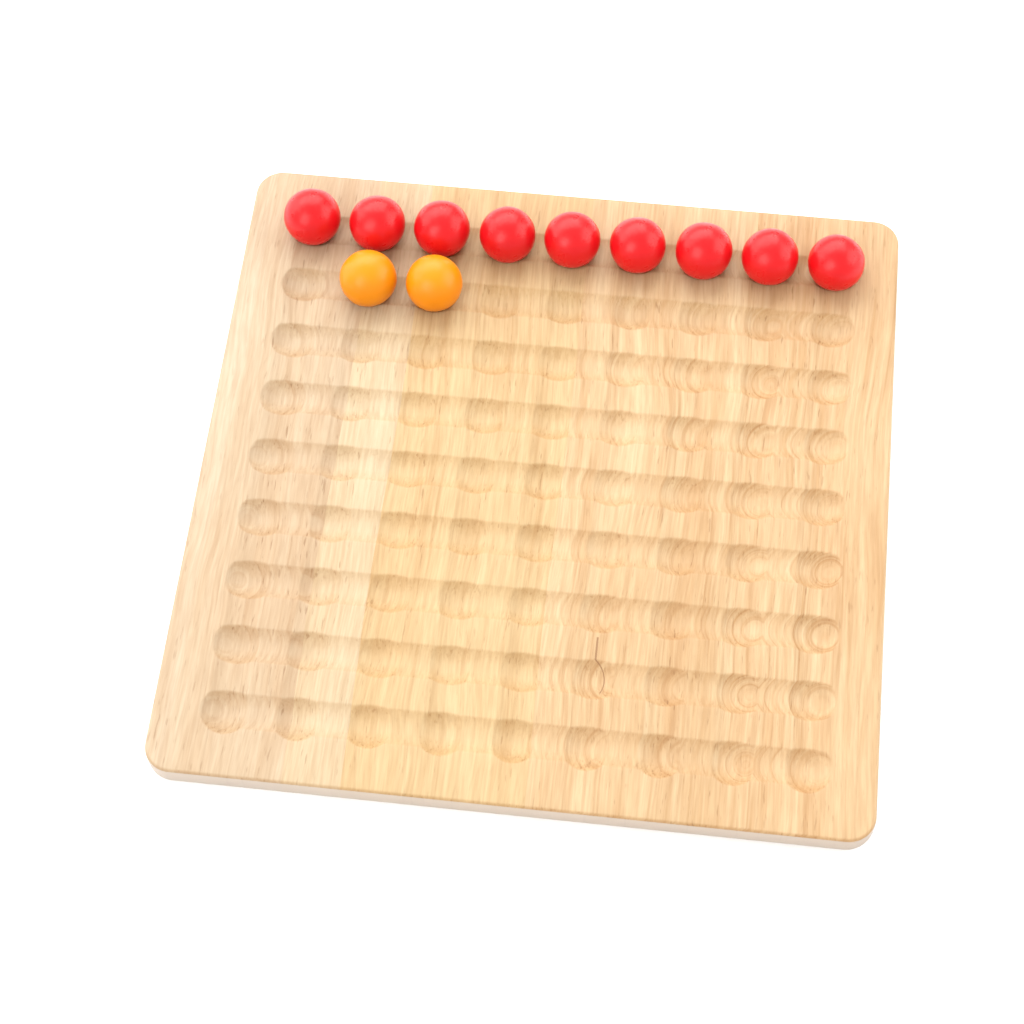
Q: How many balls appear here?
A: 11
